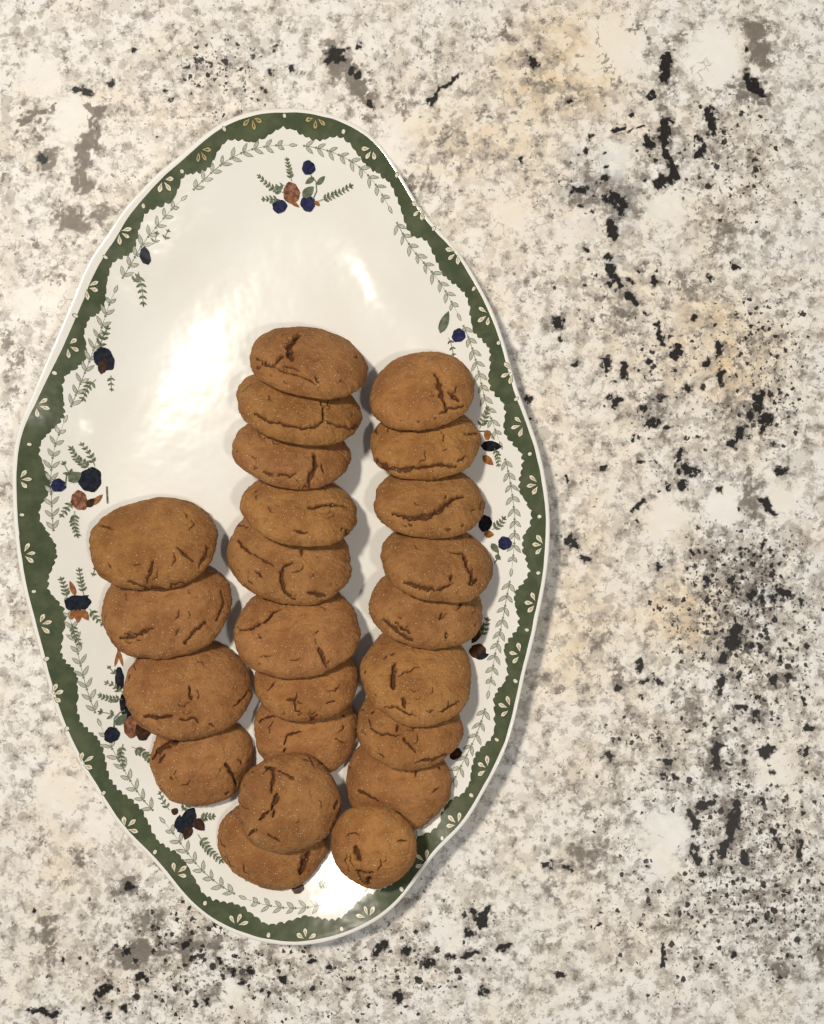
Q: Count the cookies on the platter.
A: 23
